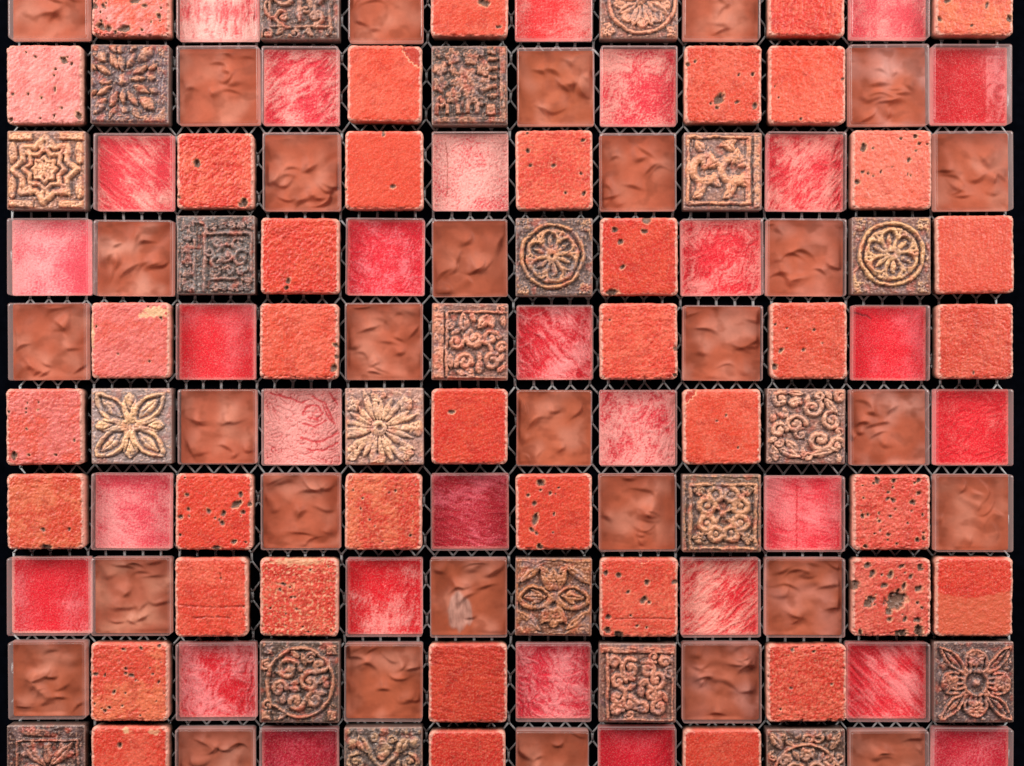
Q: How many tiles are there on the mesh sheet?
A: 120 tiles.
